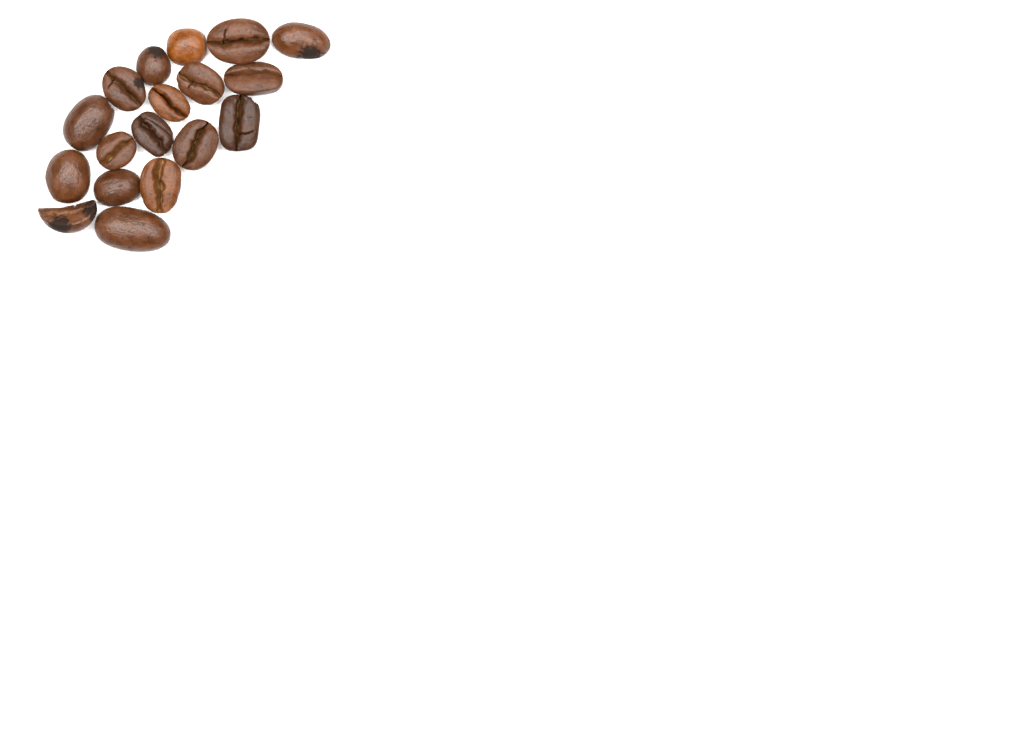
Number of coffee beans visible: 18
